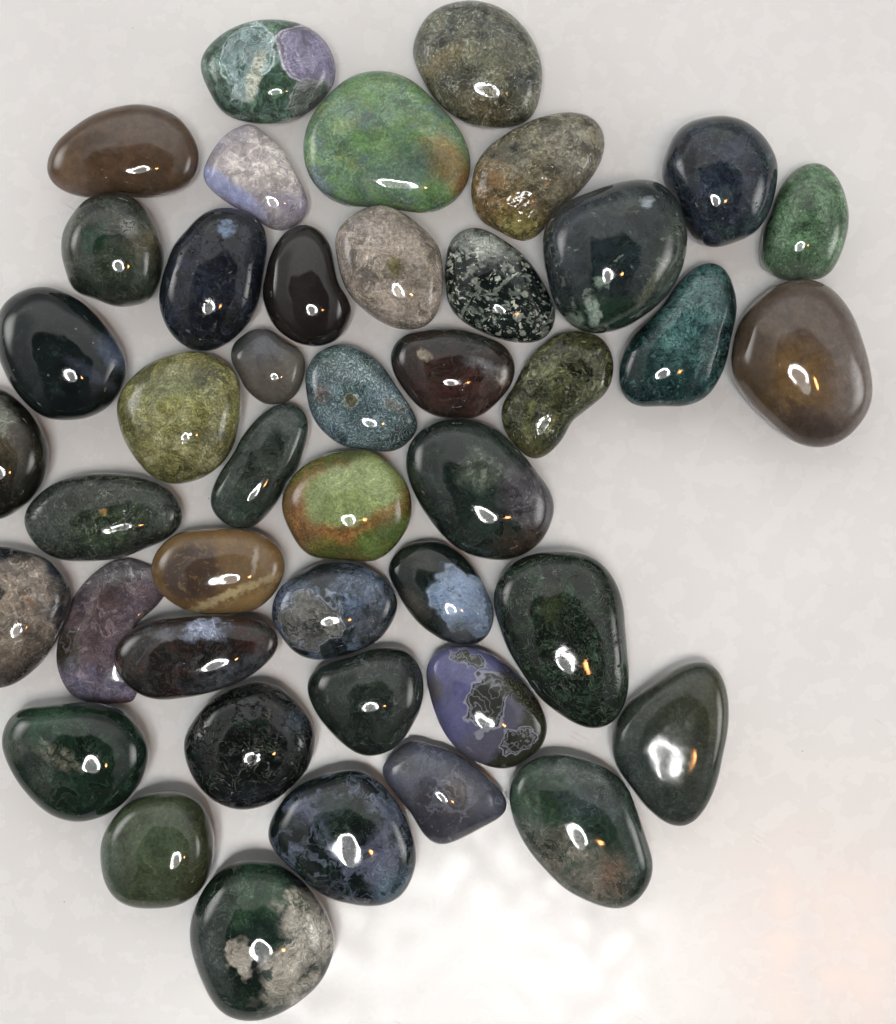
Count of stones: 44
